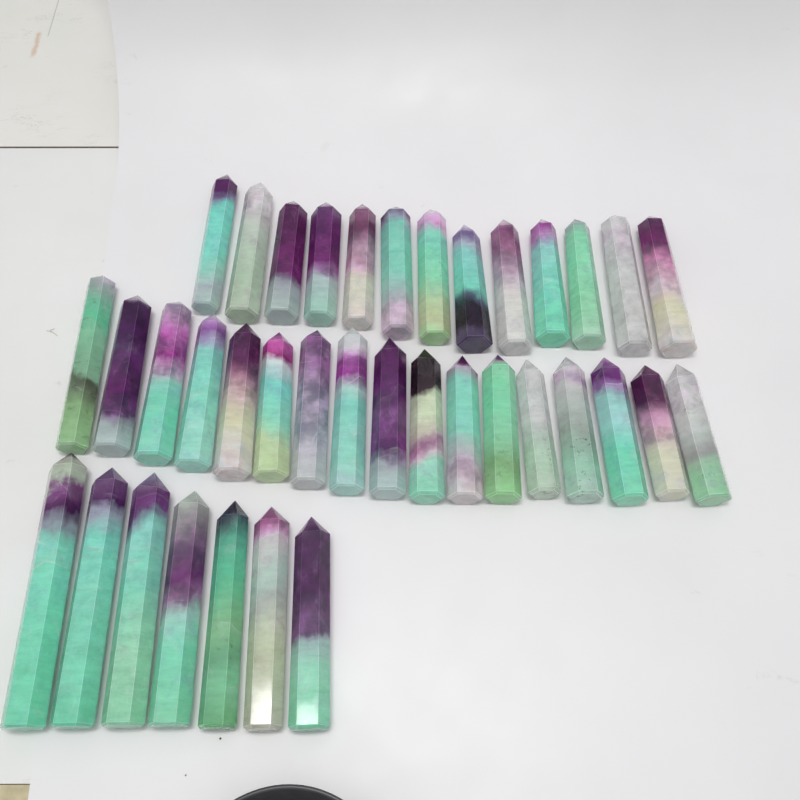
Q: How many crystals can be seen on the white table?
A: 37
